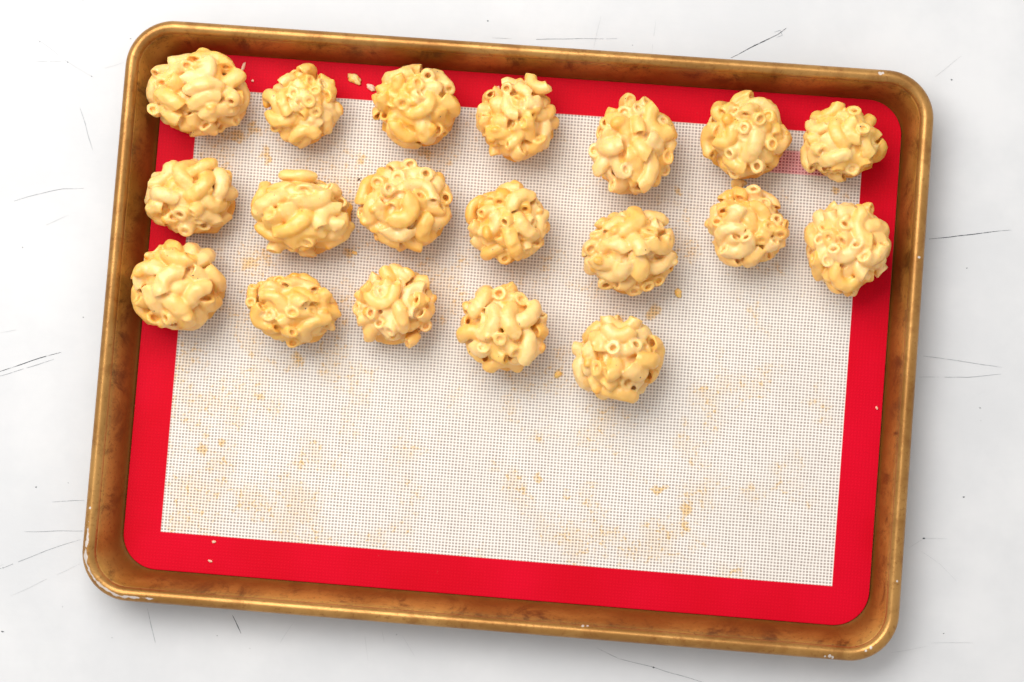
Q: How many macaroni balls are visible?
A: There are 19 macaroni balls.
